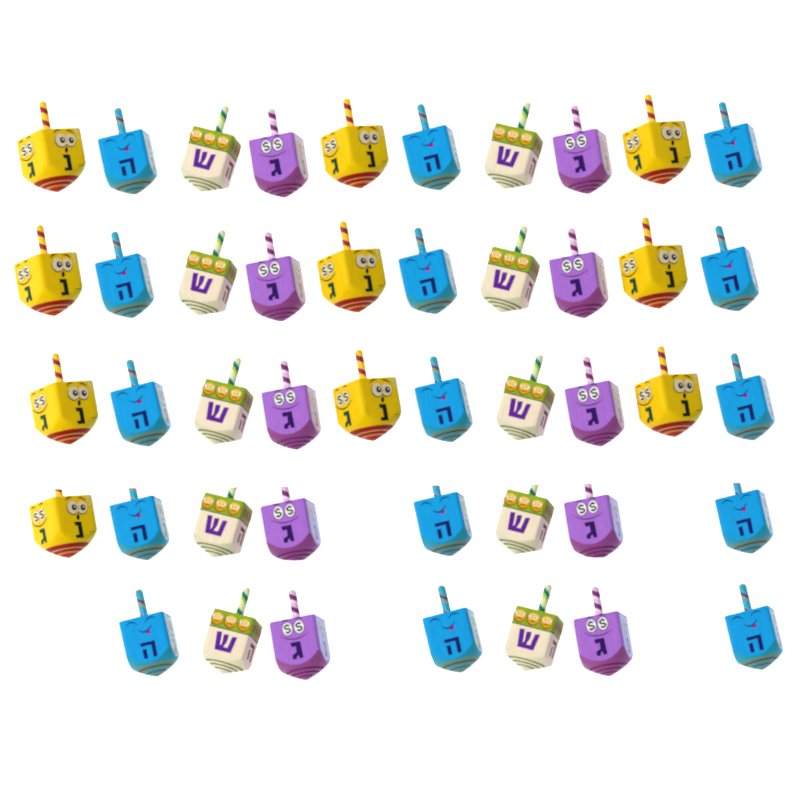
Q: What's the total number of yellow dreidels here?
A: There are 10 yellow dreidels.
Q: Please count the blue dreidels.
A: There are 15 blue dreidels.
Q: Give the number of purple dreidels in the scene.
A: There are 10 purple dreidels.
